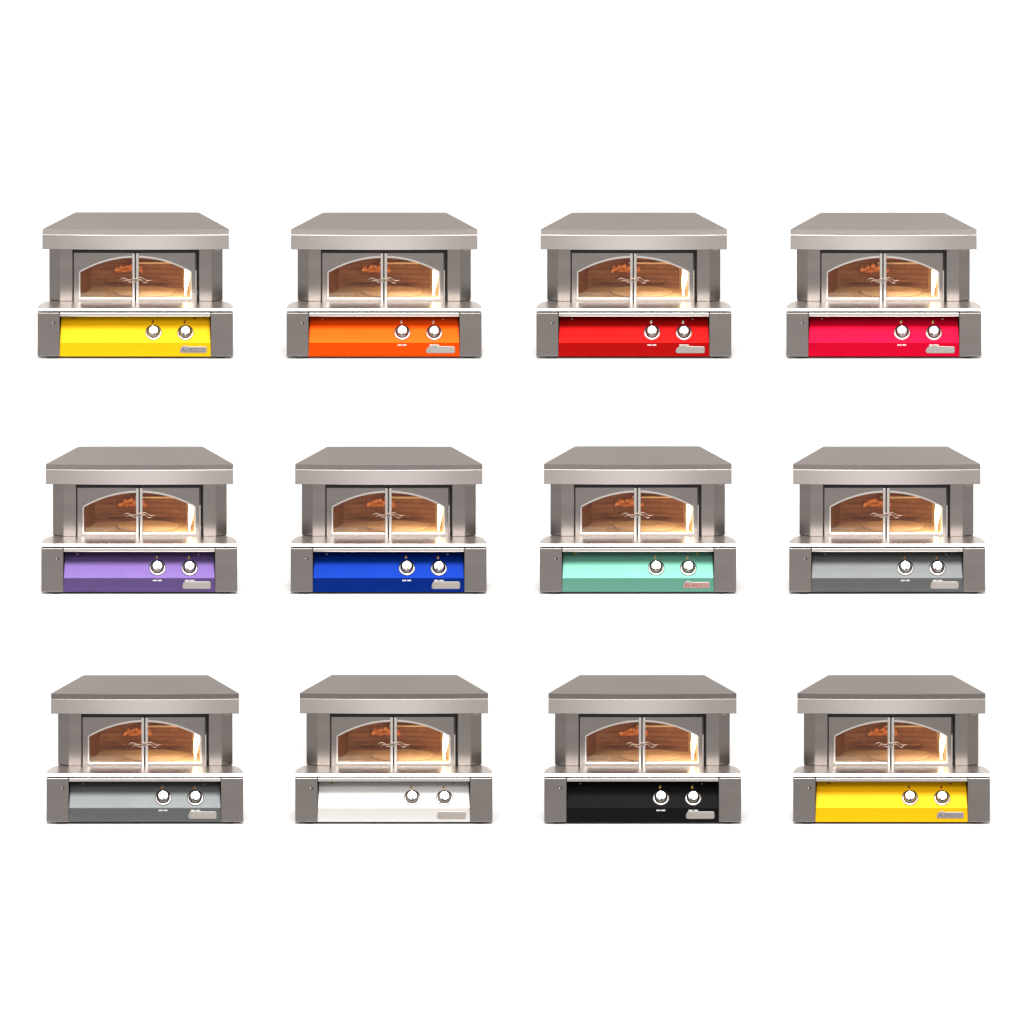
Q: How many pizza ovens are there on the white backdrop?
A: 12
